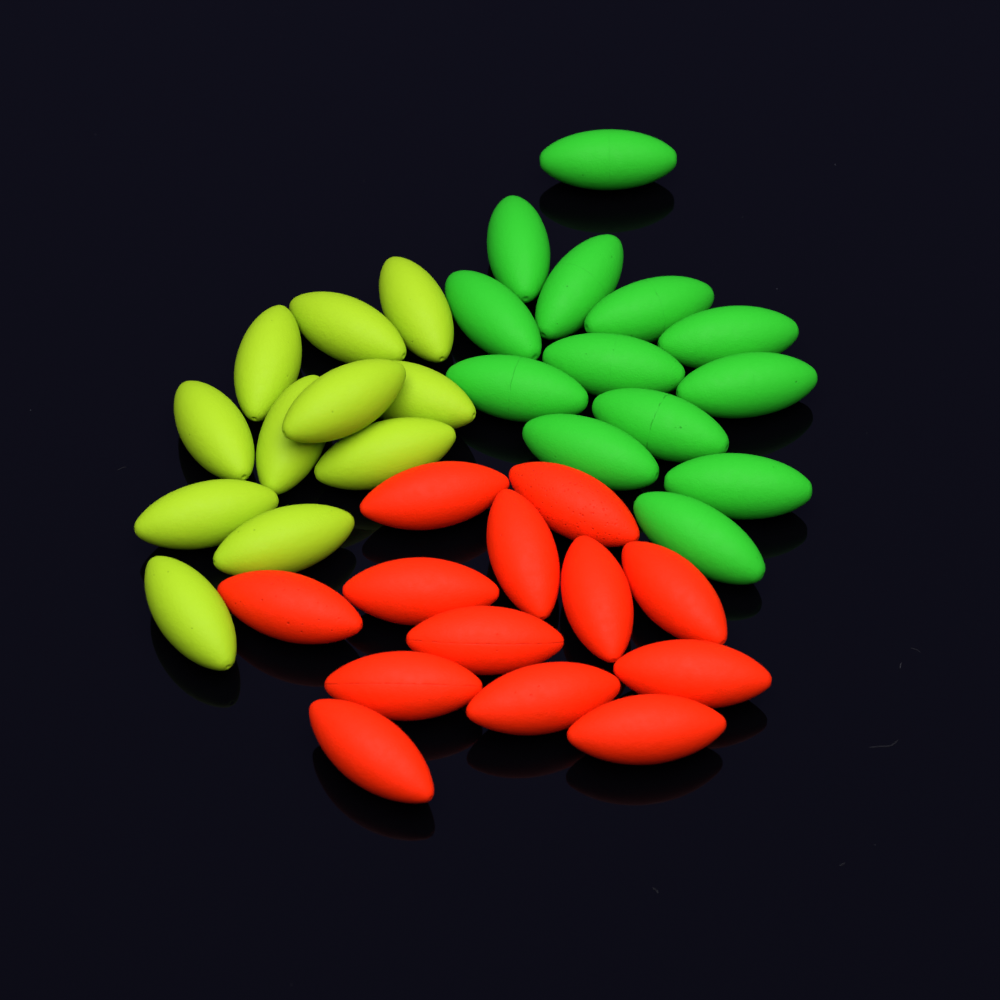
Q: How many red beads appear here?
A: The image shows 13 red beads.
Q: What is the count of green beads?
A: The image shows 13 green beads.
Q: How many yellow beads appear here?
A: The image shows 11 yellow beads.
